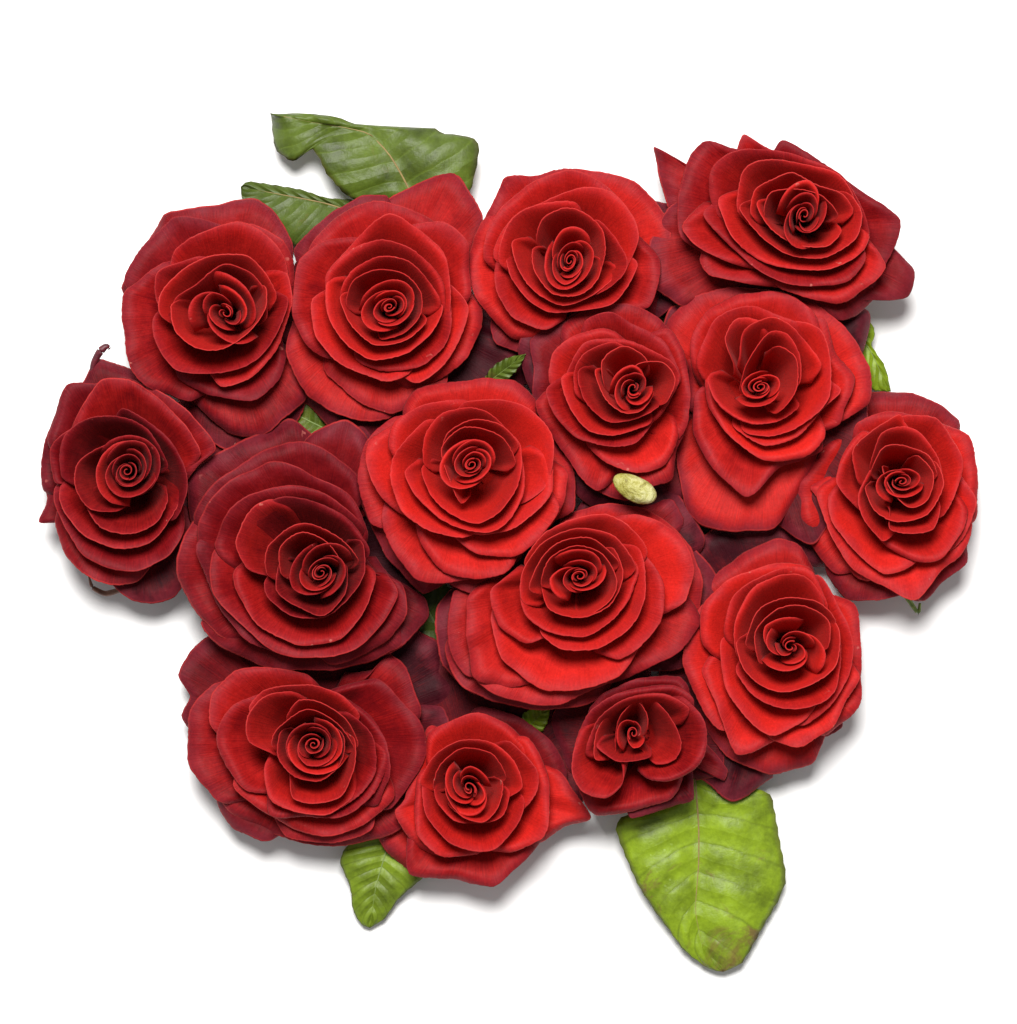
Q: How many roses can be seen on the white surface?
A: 15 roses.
